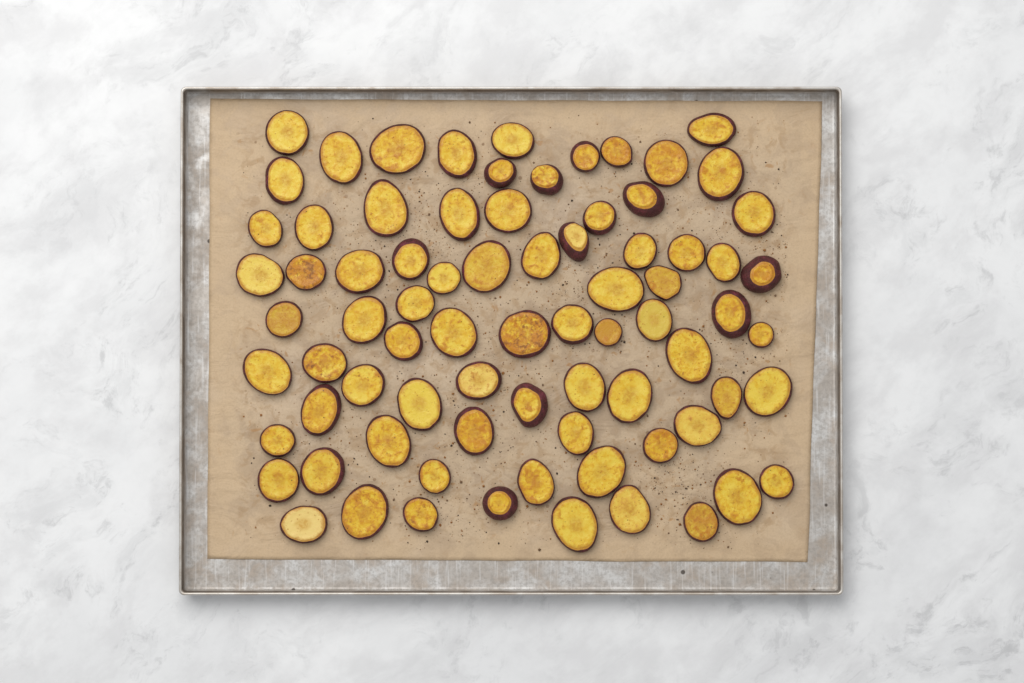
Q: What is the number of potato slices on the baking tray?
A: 78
